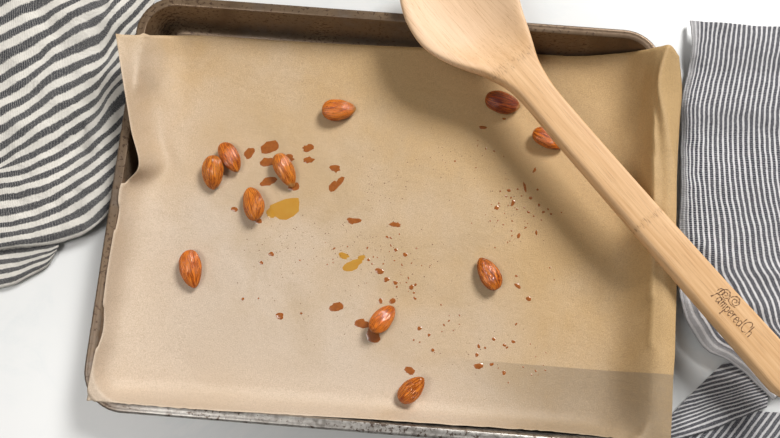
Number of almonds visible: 11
